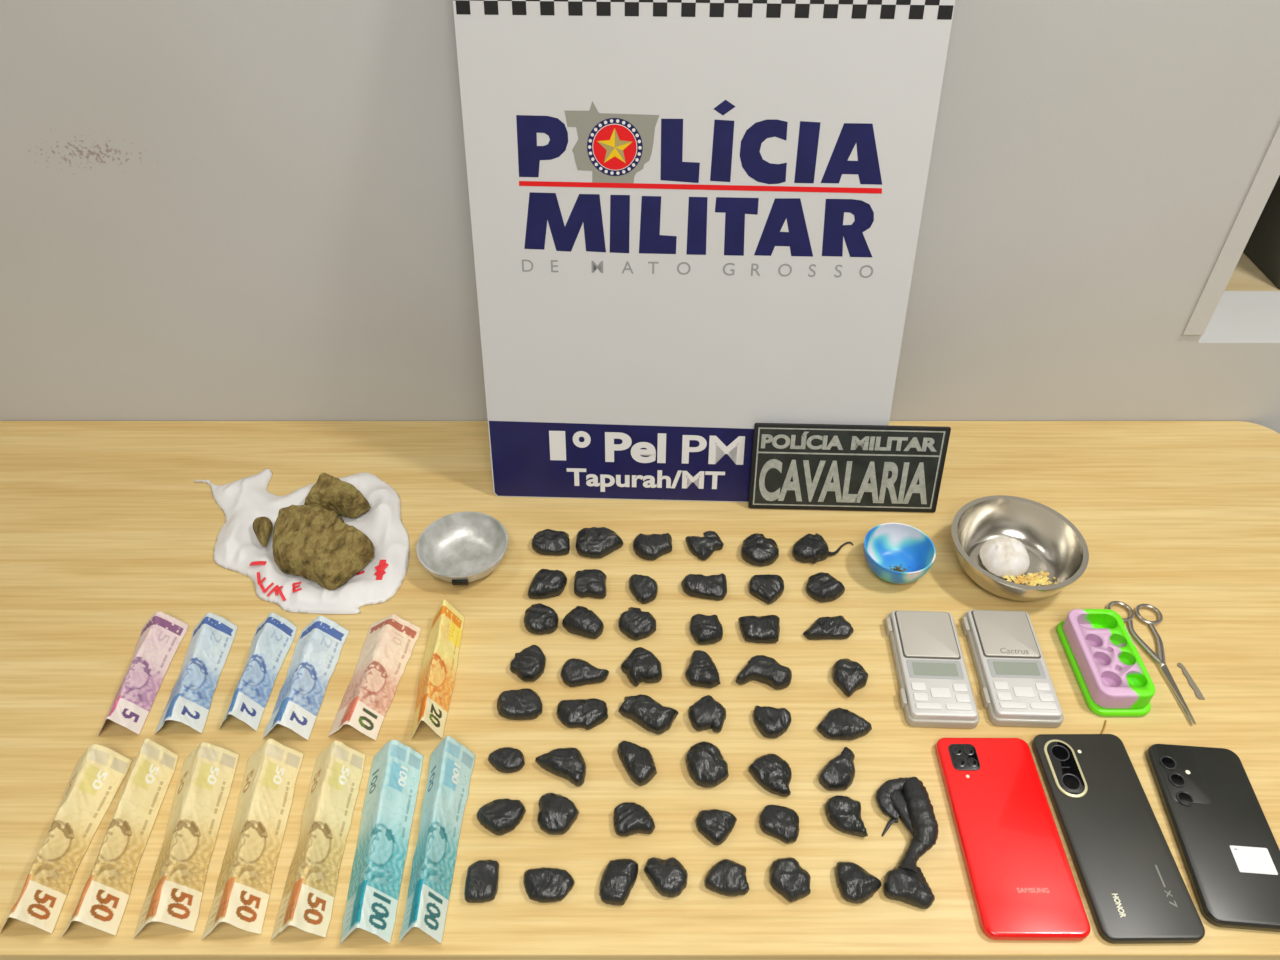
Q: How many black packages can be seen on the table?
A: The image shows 50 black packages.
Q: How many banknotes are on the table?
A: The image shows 13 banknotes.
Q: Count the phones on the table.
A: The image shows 3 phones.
